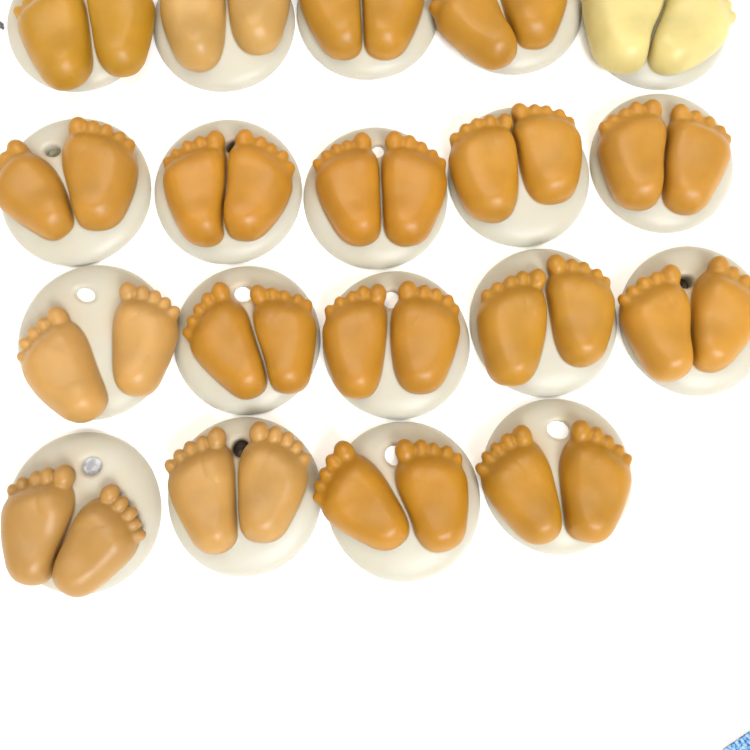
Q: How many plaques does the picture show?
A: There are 19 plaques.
